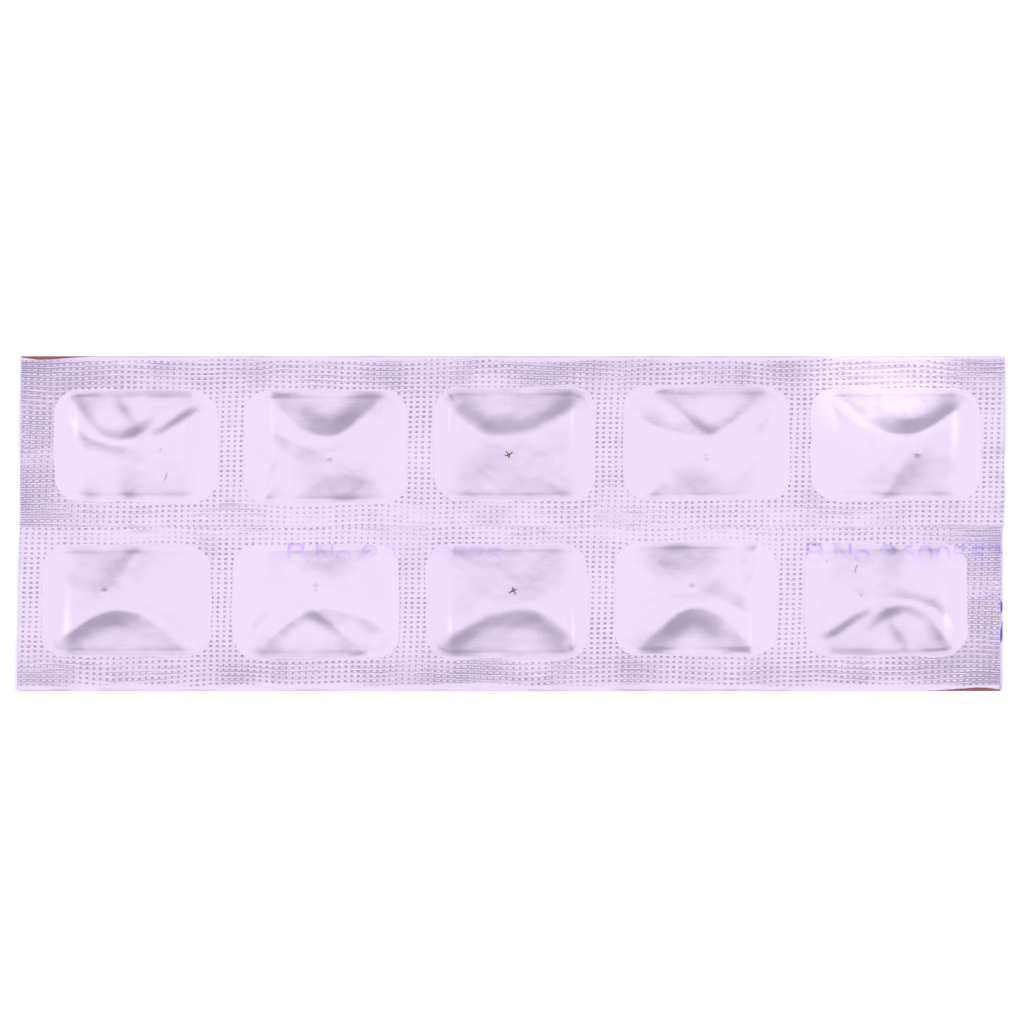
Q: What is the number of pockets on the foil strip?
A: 10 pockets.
